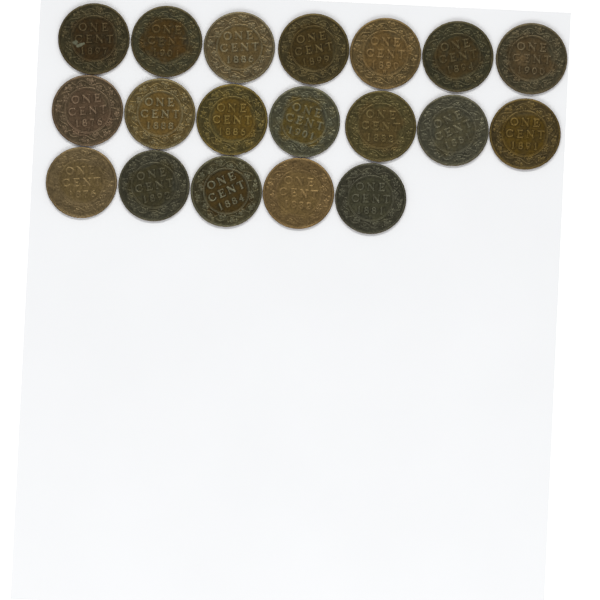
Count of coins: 19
